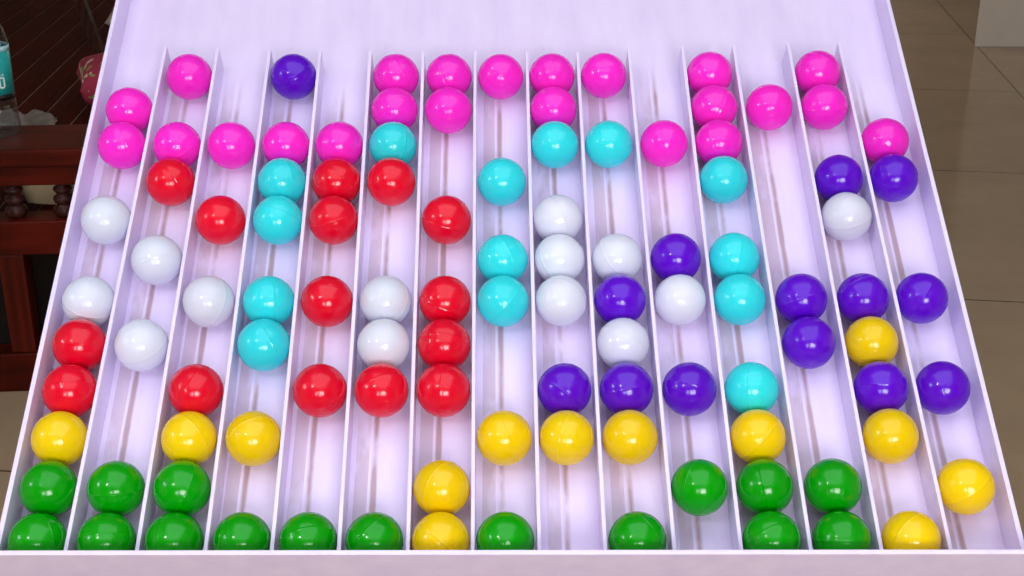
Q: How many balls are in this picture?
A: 109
